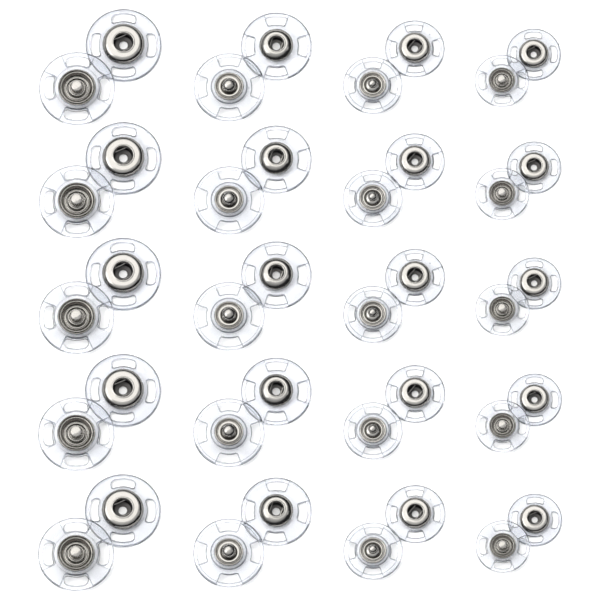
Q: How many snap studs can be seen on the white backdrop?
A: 20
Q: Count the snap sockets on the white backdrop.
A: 20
